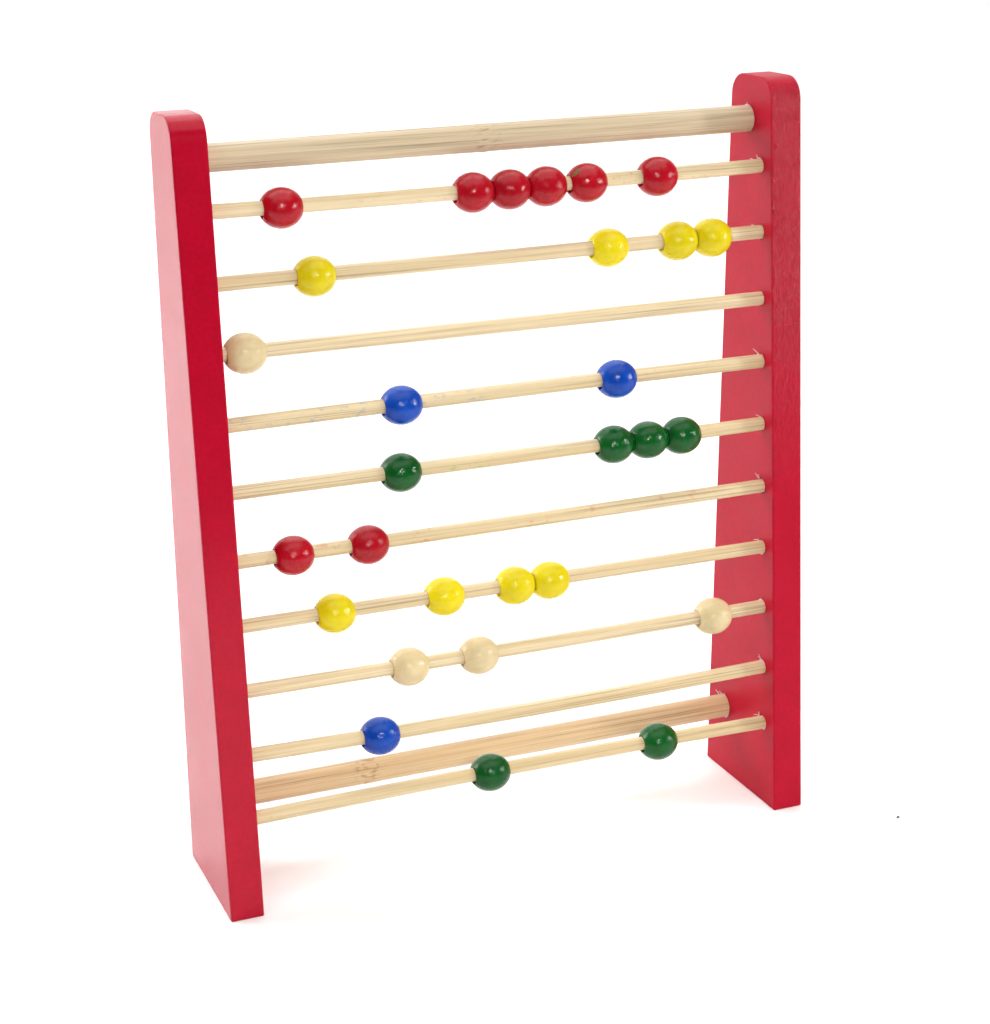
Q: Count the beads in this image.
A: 29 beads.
